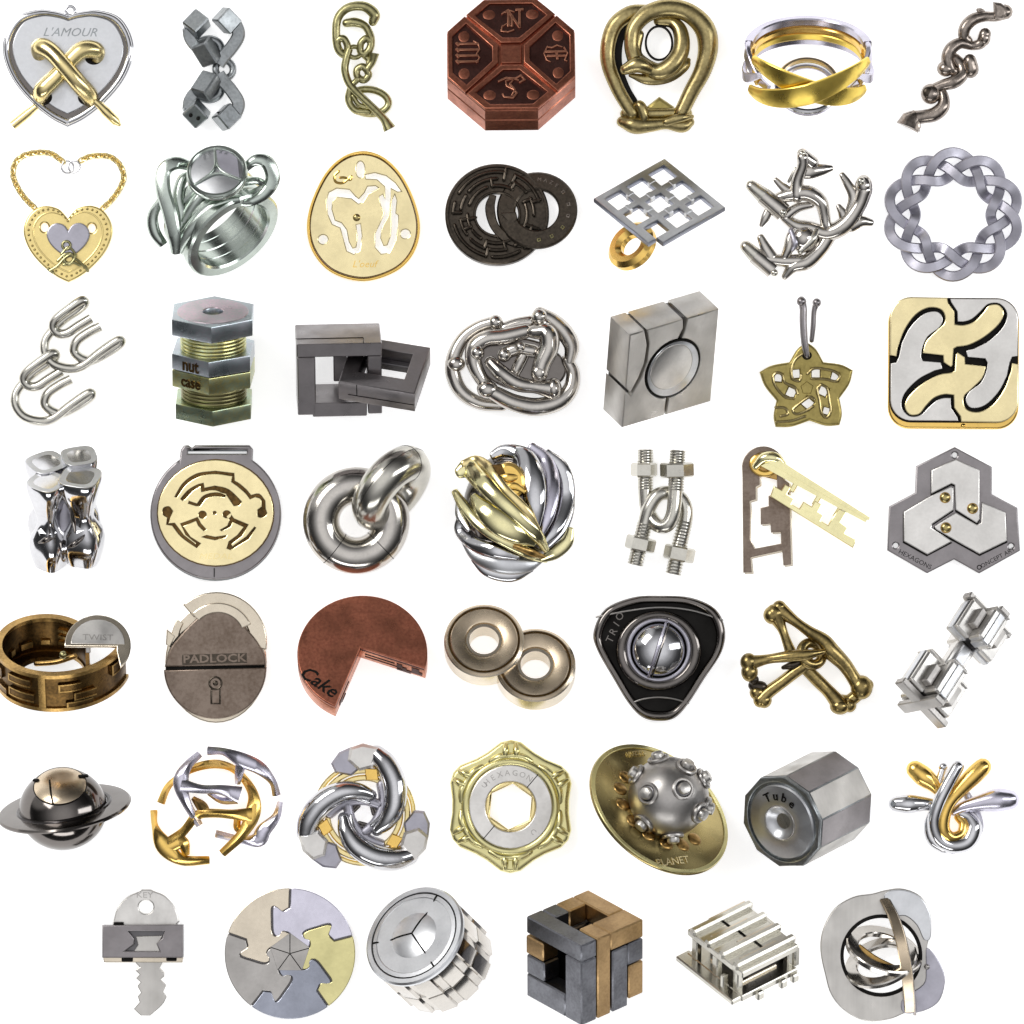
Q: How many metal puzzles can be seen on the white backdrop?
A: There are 48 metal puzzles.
